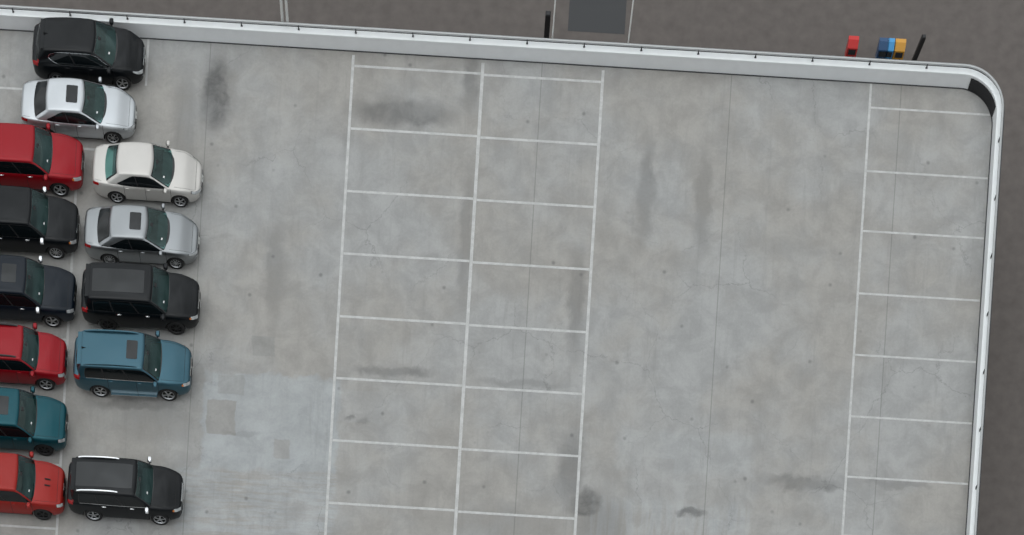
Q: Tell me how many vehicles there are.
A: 13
